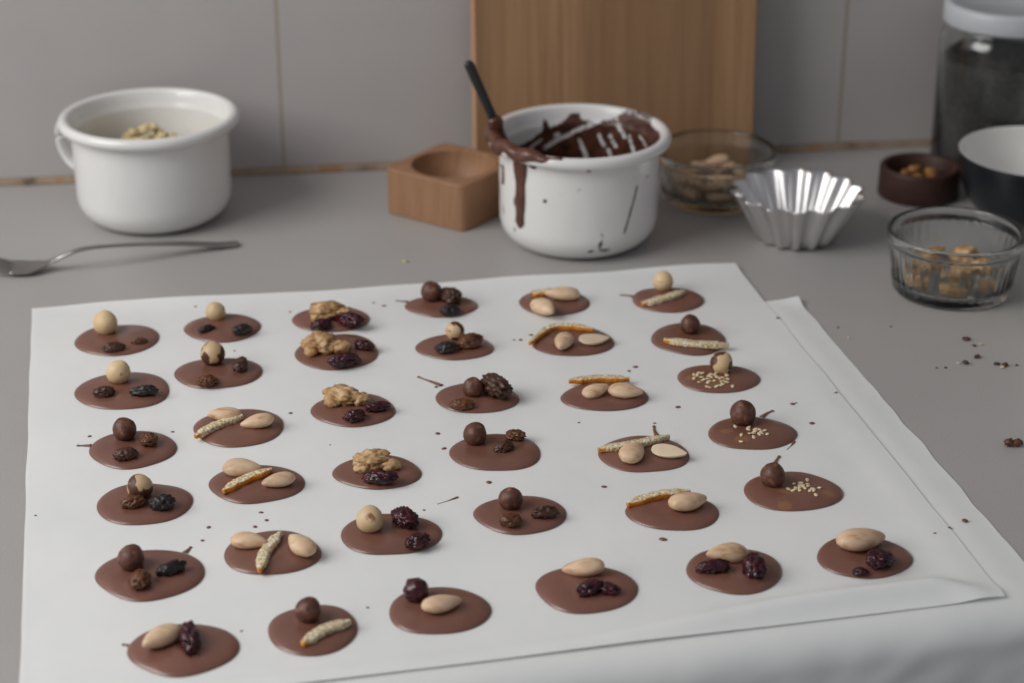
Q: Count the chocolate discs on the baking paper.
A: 36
